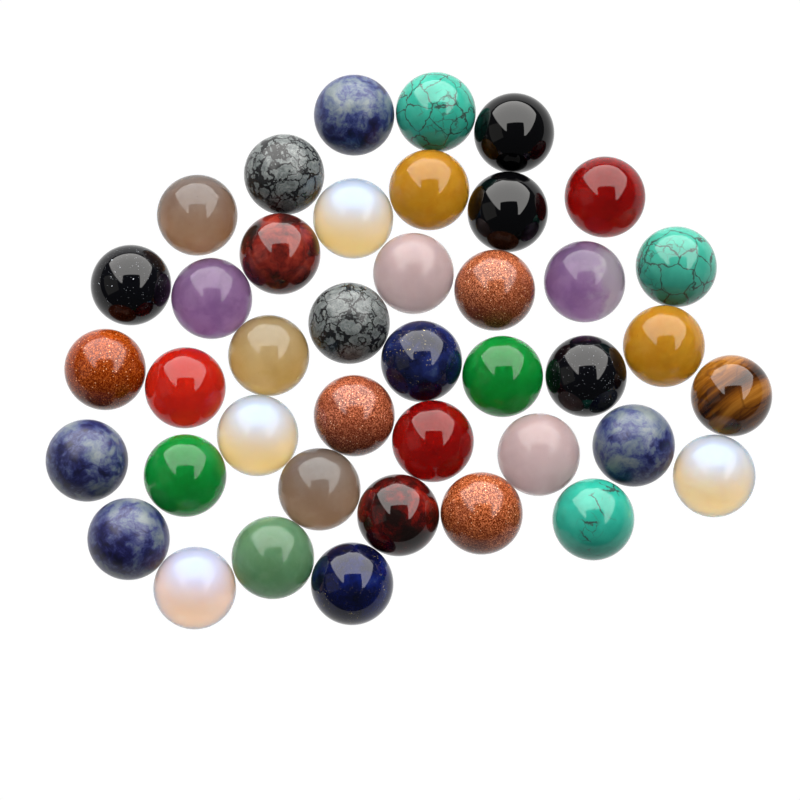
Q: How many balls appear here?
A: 41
